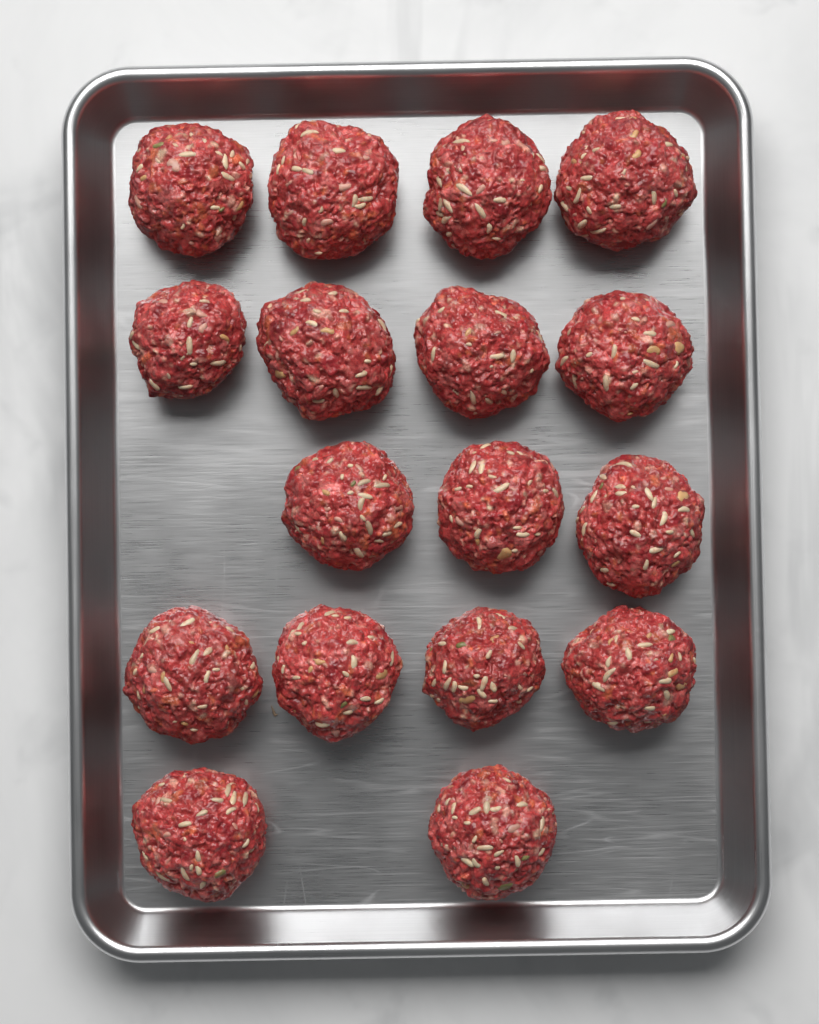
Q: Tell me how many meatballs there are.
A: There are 17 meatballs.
